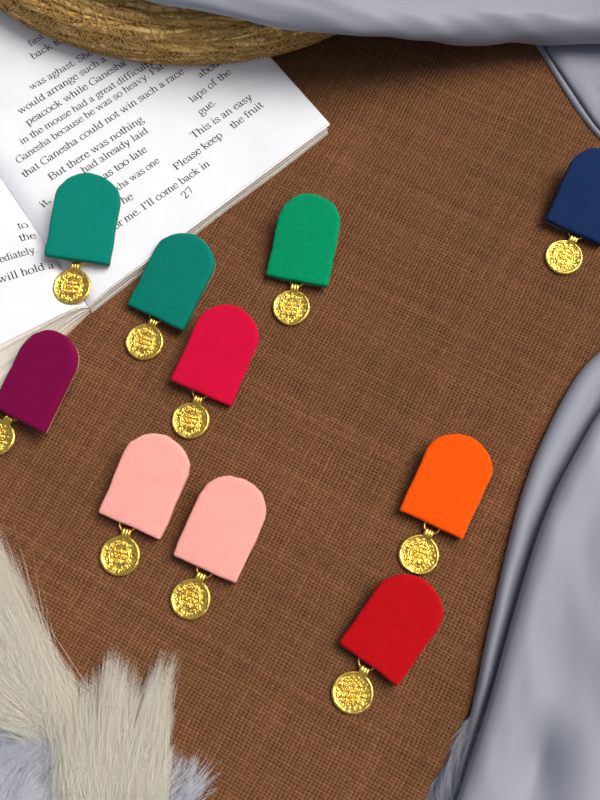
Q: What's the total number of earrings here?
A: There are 10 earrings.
